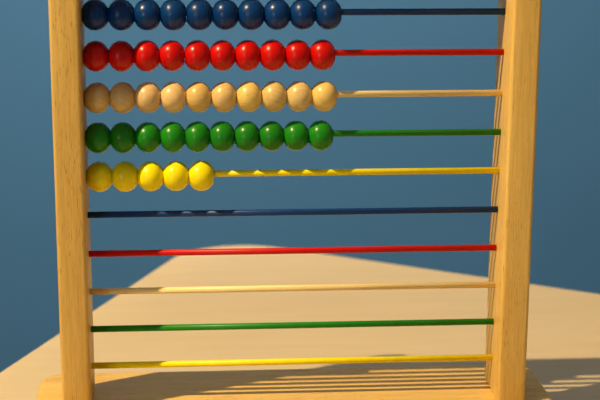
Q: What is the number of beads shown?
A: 45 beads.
